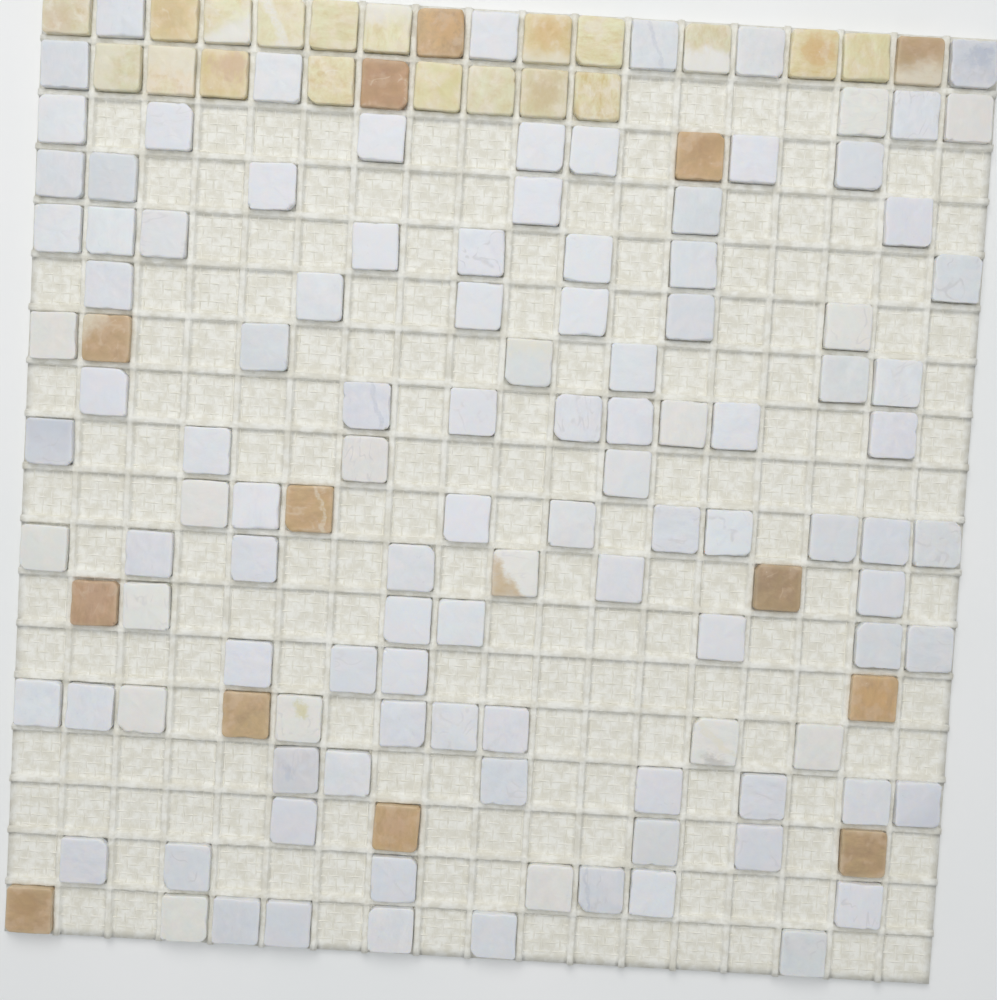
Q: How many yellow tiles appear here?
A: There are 19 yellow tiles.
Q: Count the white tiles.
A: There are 112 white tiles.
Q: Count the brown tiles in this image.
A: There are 13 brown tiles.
